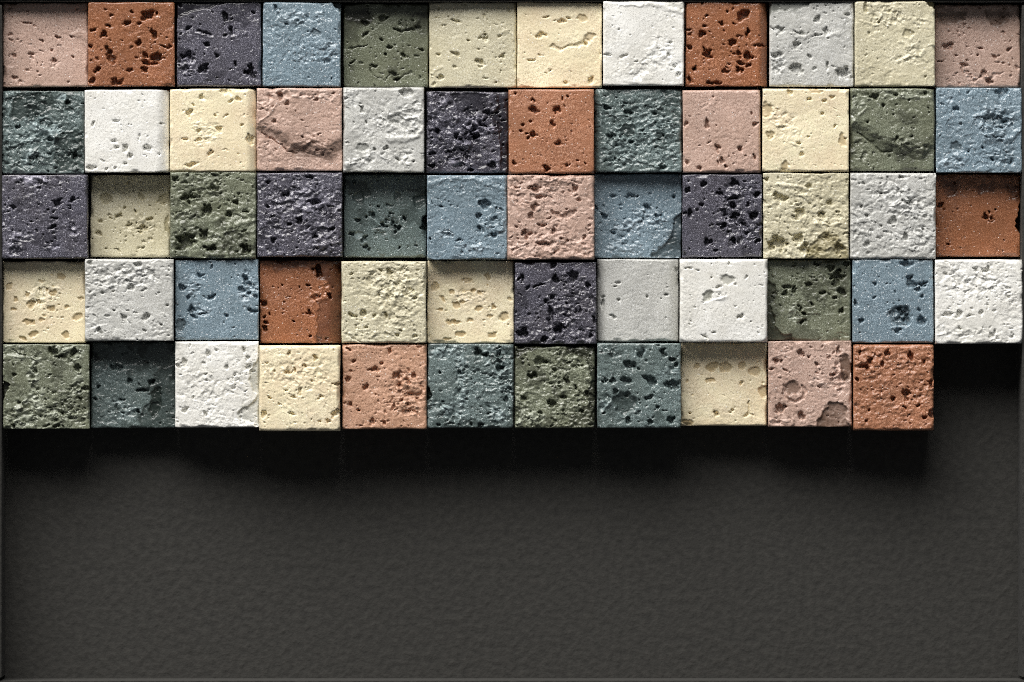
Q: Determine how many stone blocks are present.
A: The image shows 59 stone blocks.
